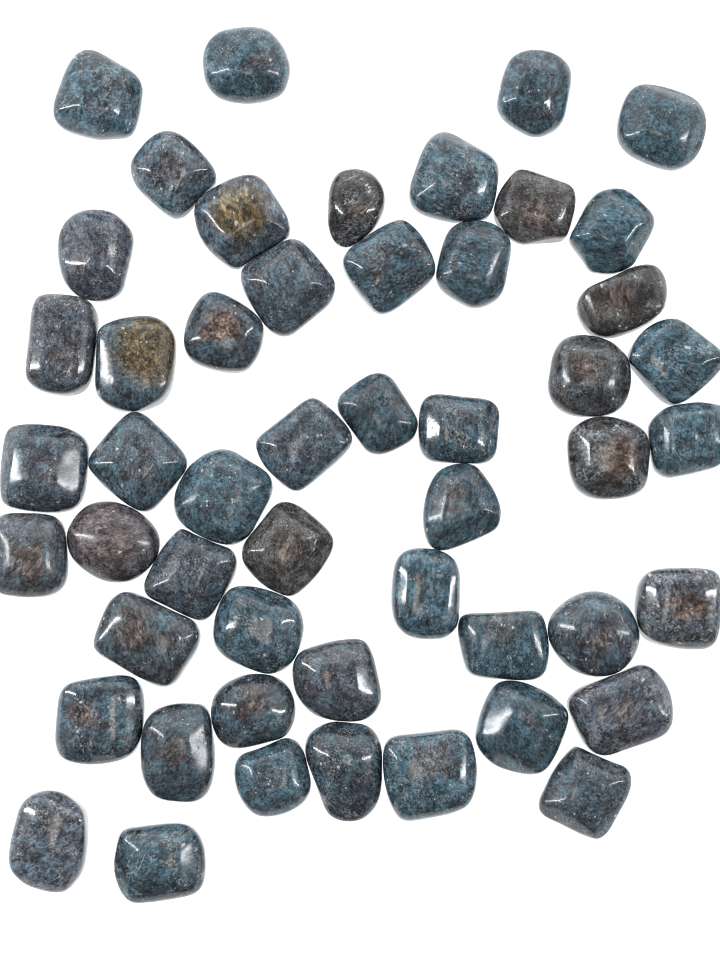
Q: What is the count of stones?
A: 51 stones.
